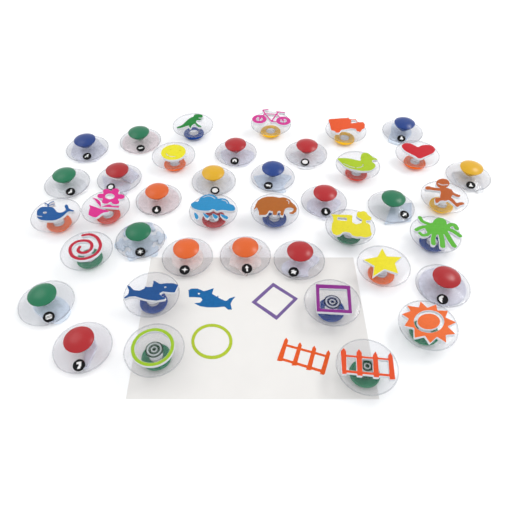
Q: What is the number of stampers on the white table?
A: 40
